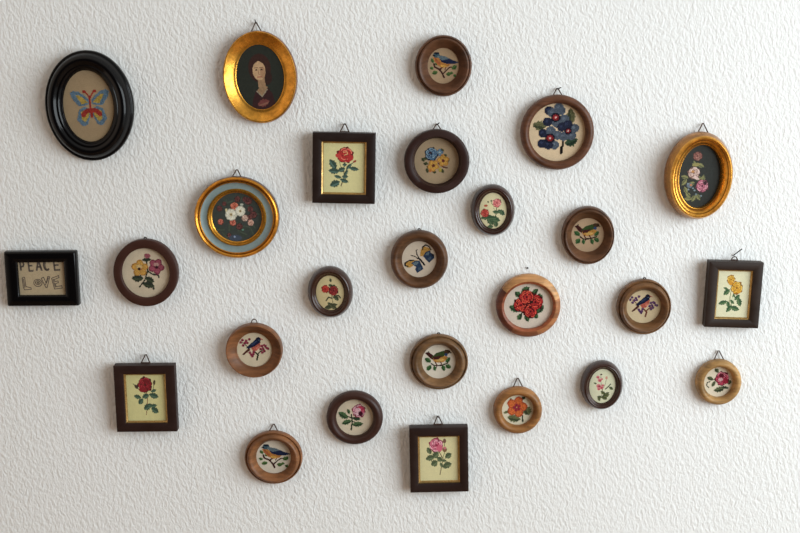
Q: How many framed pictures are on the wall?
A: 26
